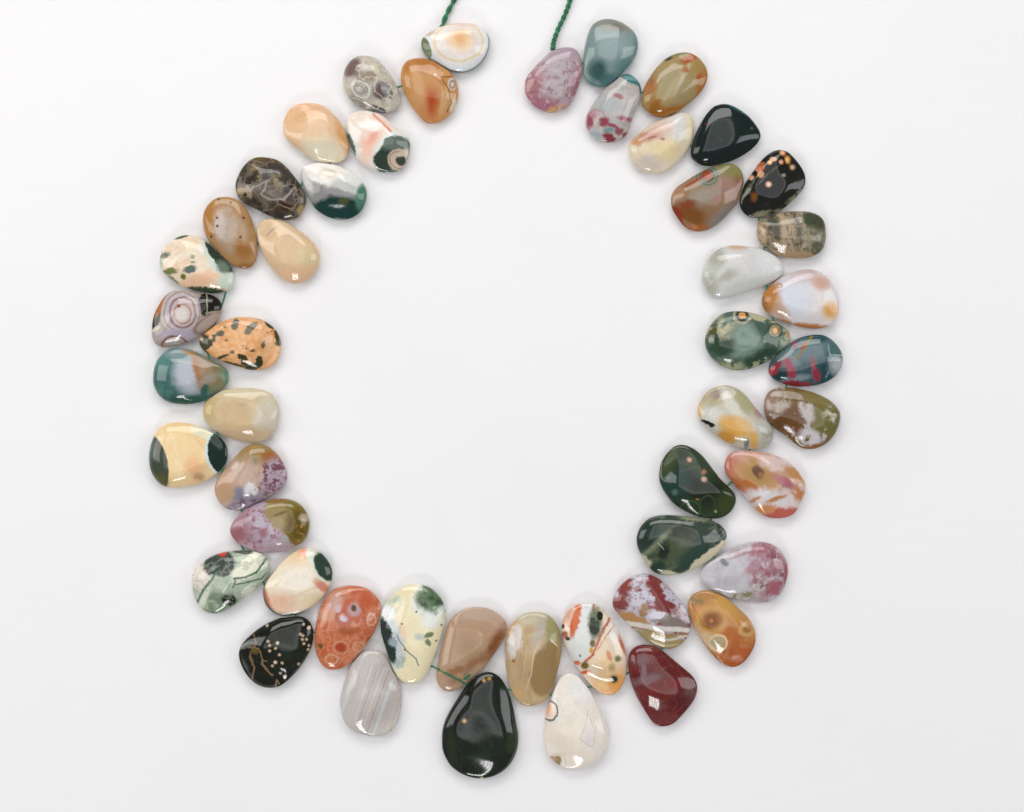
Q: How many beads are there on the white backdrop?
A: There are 50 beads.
